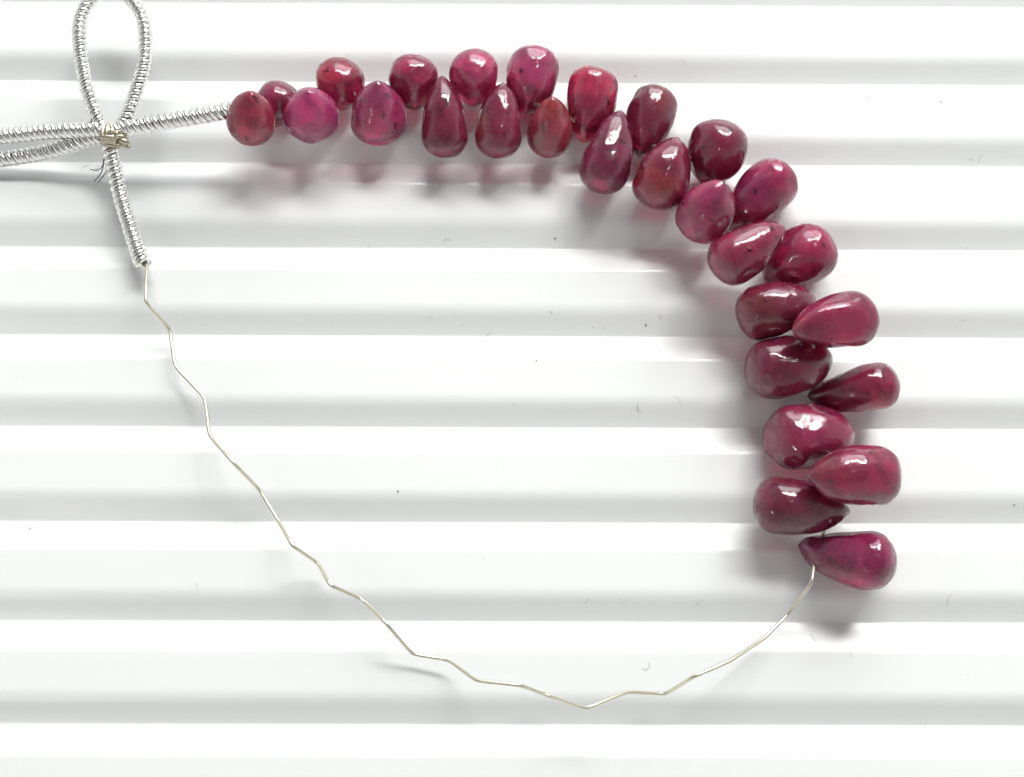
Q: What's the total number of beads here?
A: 28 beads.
